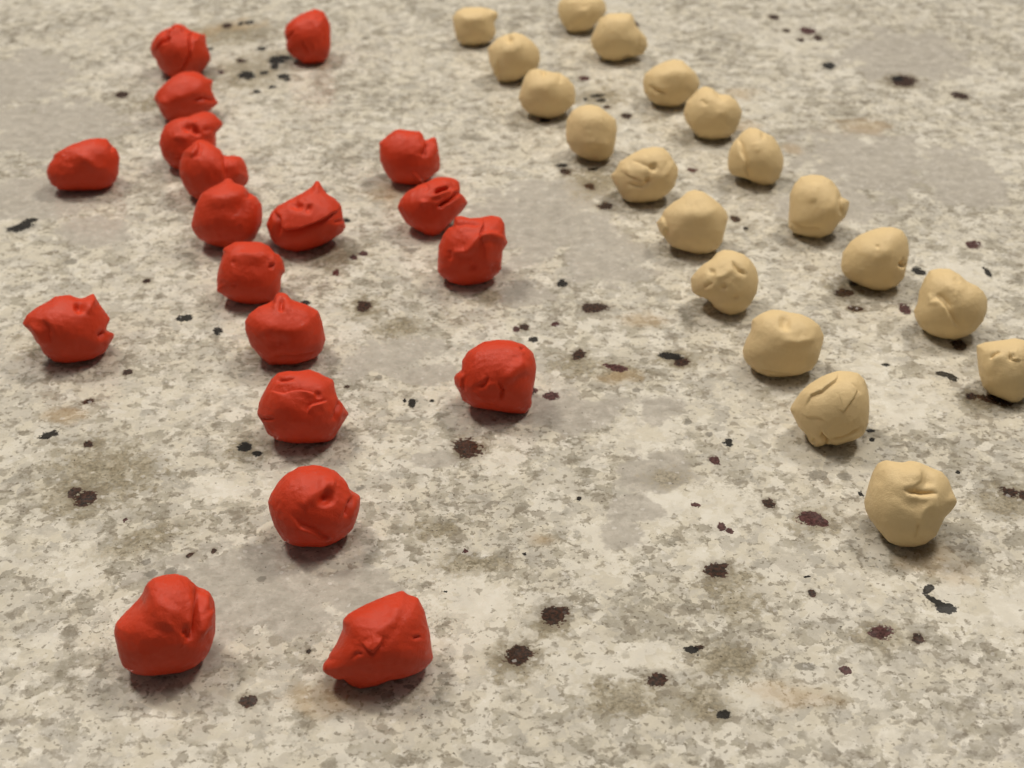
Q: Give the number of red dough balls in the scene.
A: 19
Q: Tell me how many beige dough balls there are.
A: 19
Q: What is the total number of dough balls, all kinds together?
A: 38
